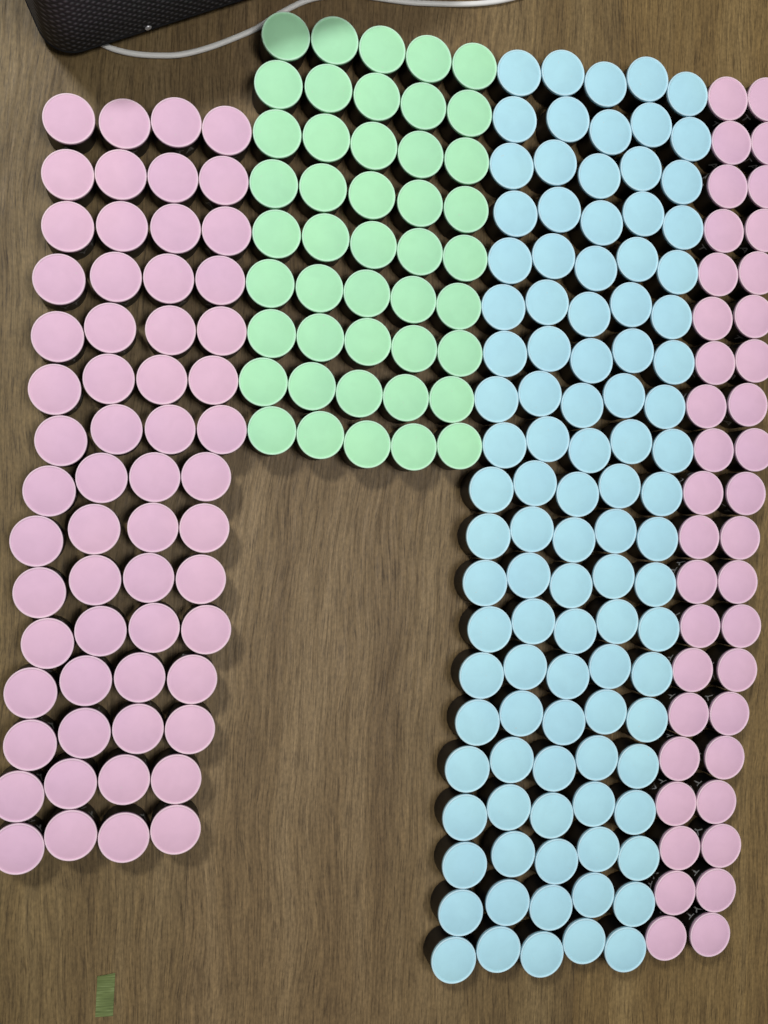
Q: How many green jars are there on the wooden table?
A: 45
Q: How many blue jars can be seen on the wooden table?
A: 100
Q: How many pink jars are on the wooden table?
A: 100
